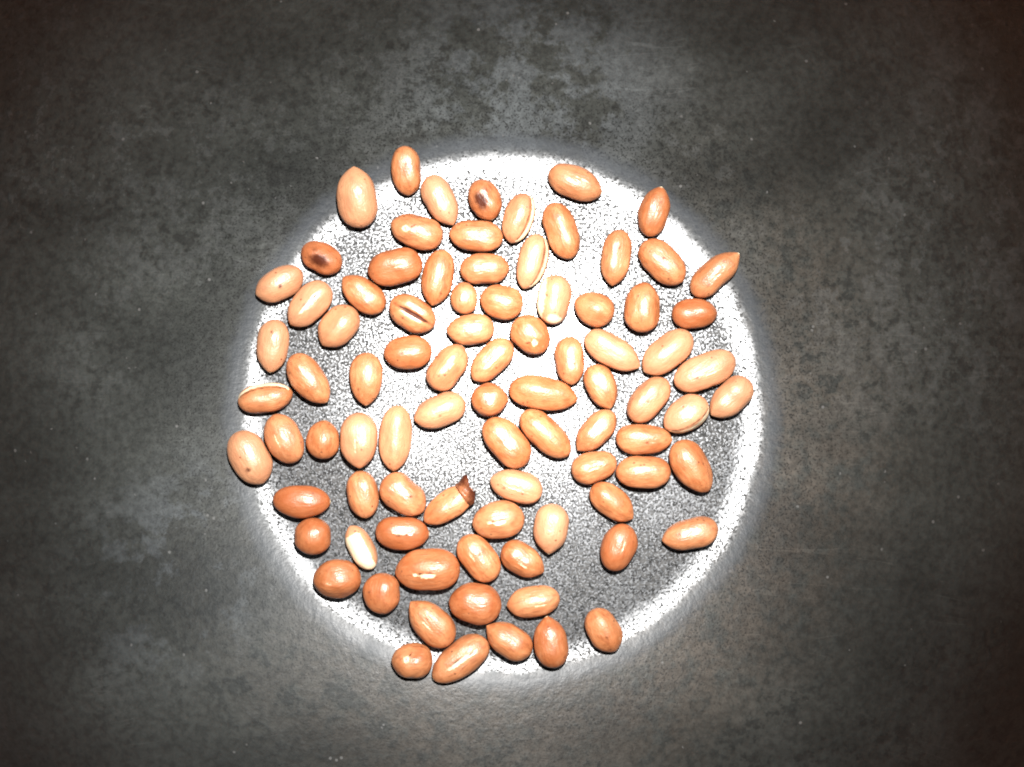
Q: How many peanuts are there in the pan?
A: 87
